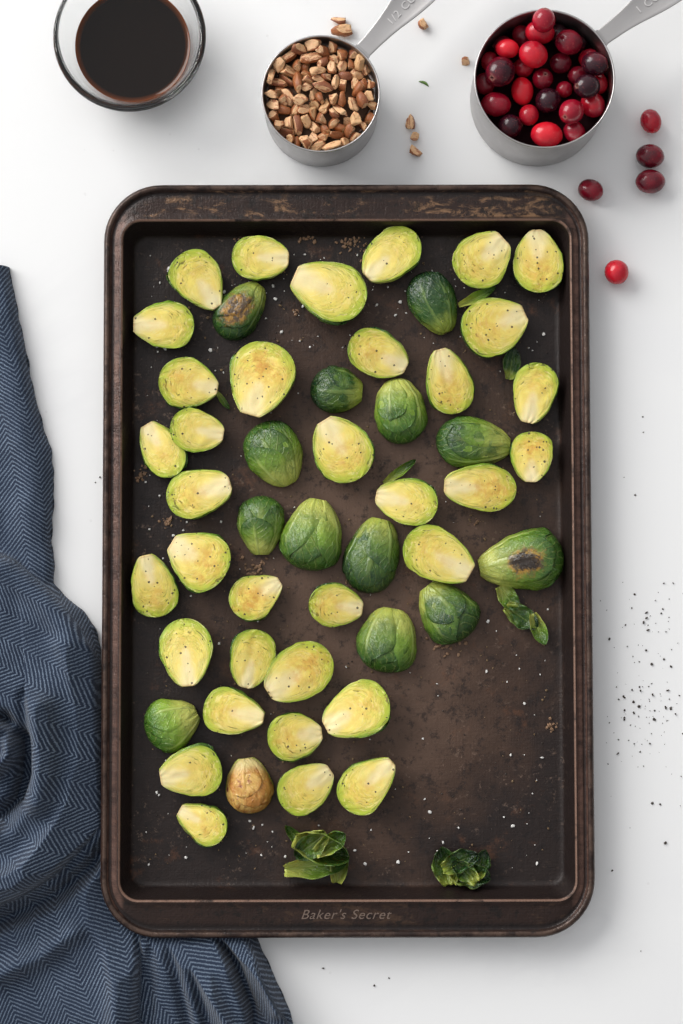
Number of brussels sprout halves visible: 49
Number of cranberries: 35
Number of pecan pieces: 93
